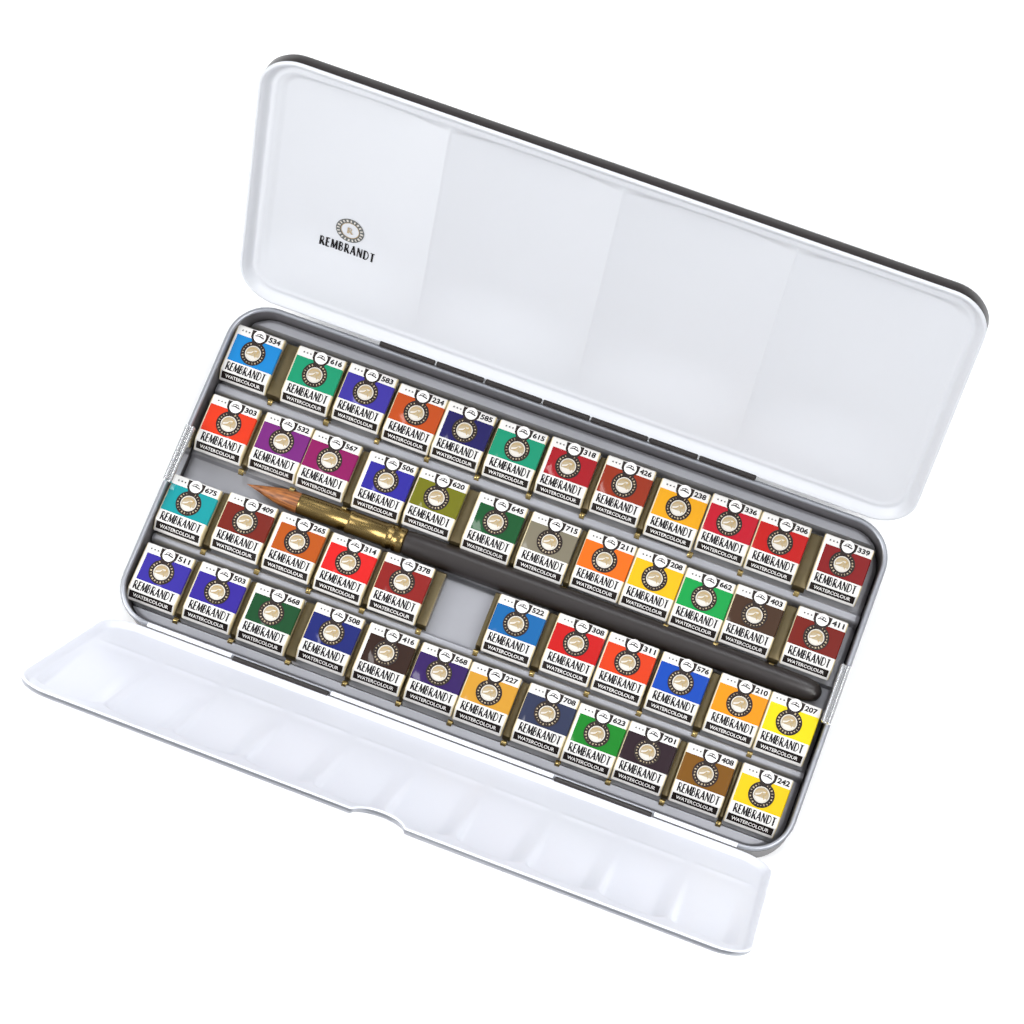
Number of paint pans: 47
